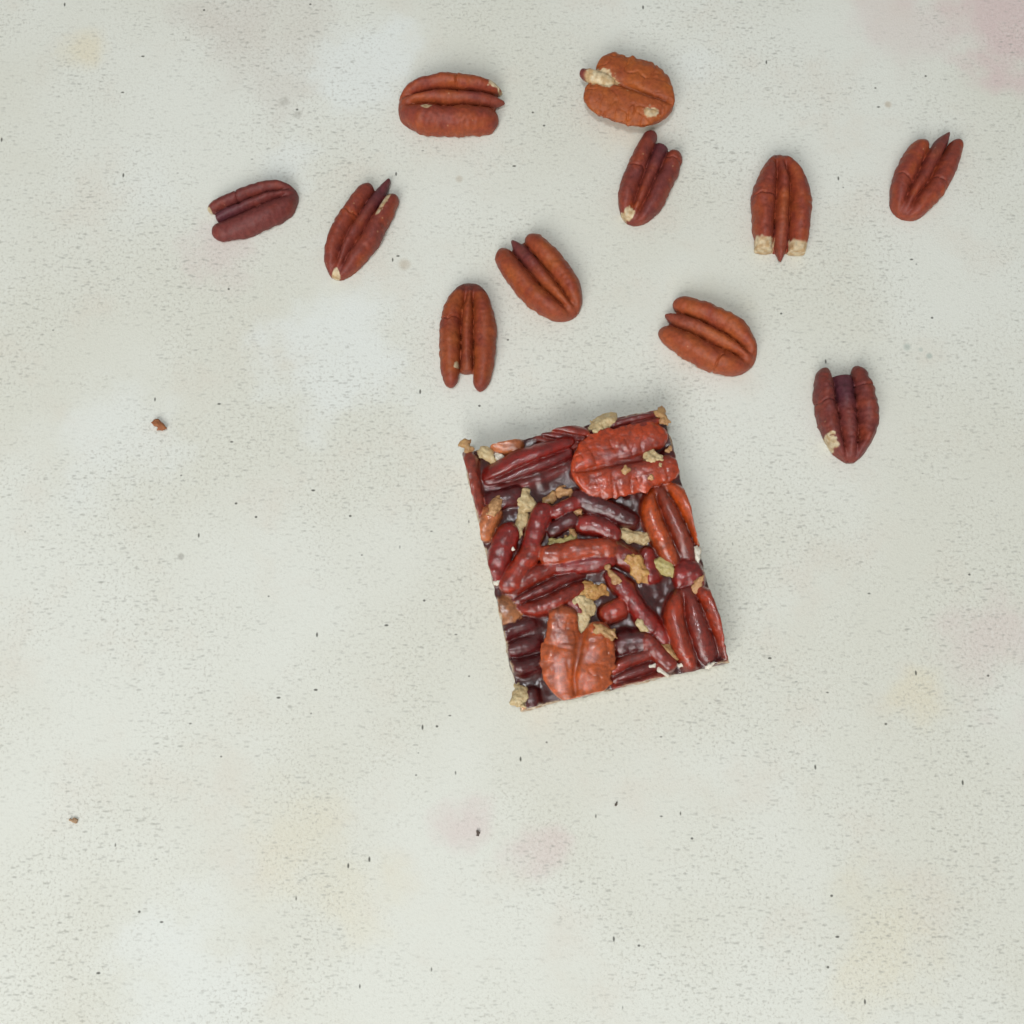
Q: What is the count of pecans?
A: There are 11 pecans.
